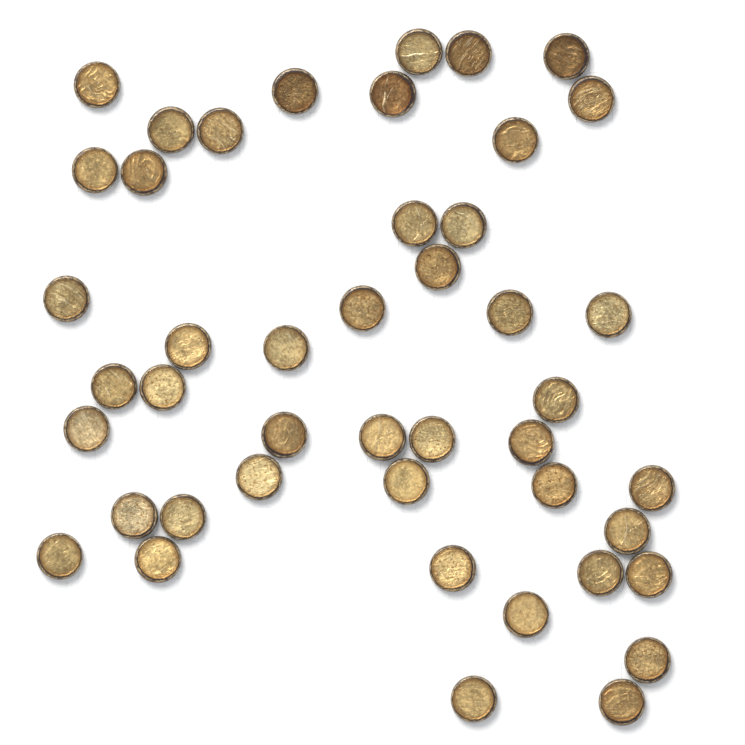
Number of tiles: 45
